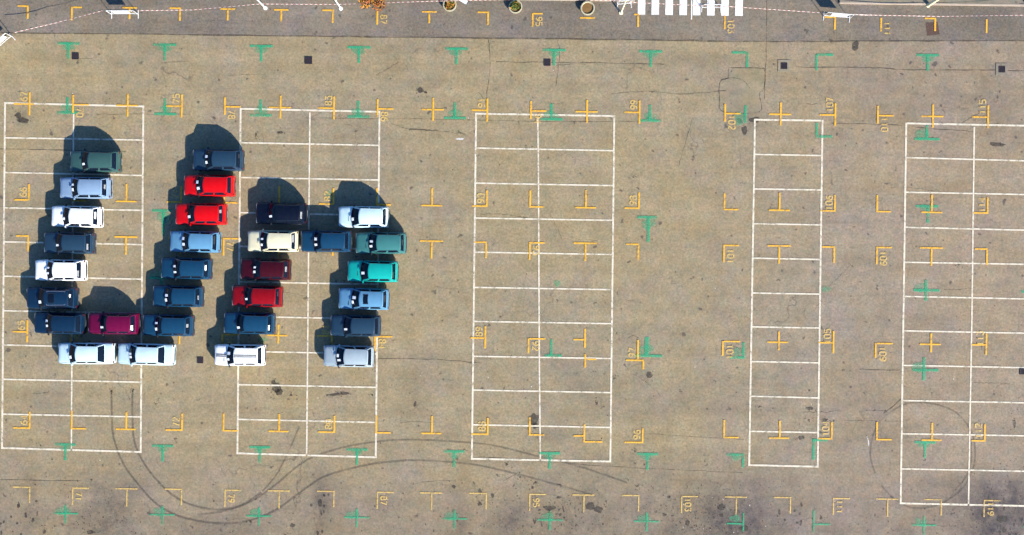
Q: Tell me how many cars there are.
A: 30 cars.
